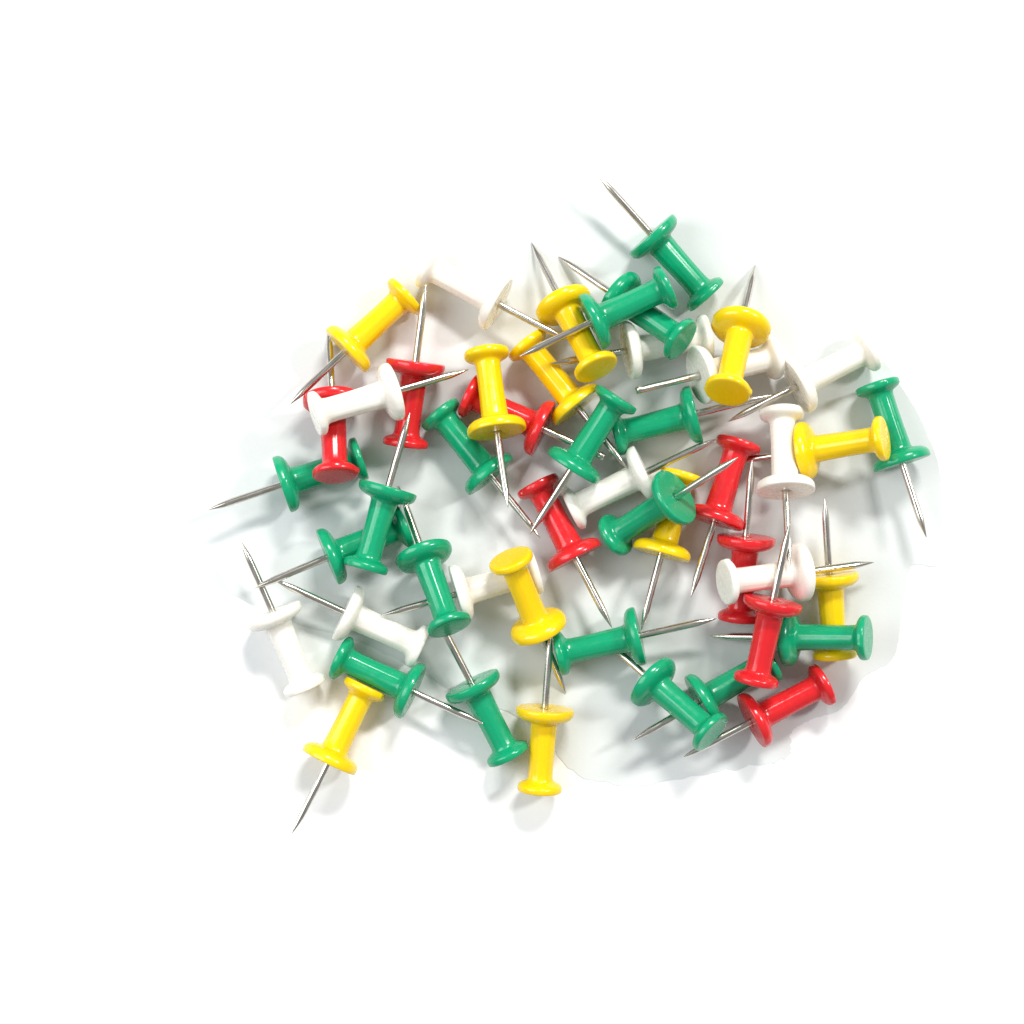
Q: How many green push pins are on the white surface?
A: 18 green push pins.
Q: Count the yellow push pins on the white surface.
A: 11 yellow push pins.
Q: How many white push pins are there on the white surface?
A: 11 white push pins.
